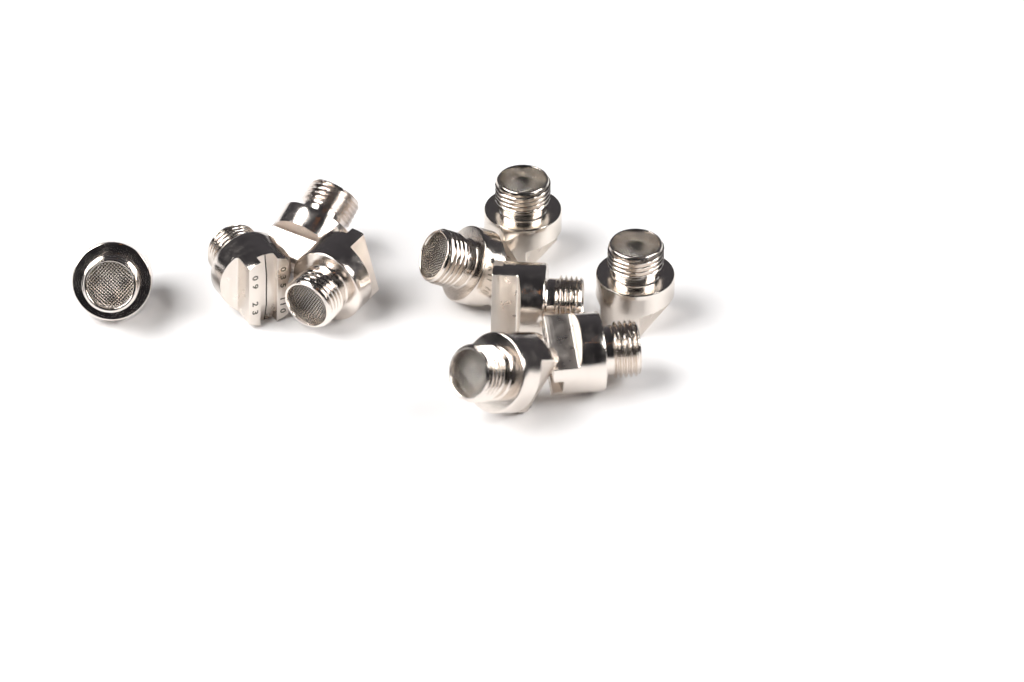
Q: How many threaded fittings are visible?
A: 10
